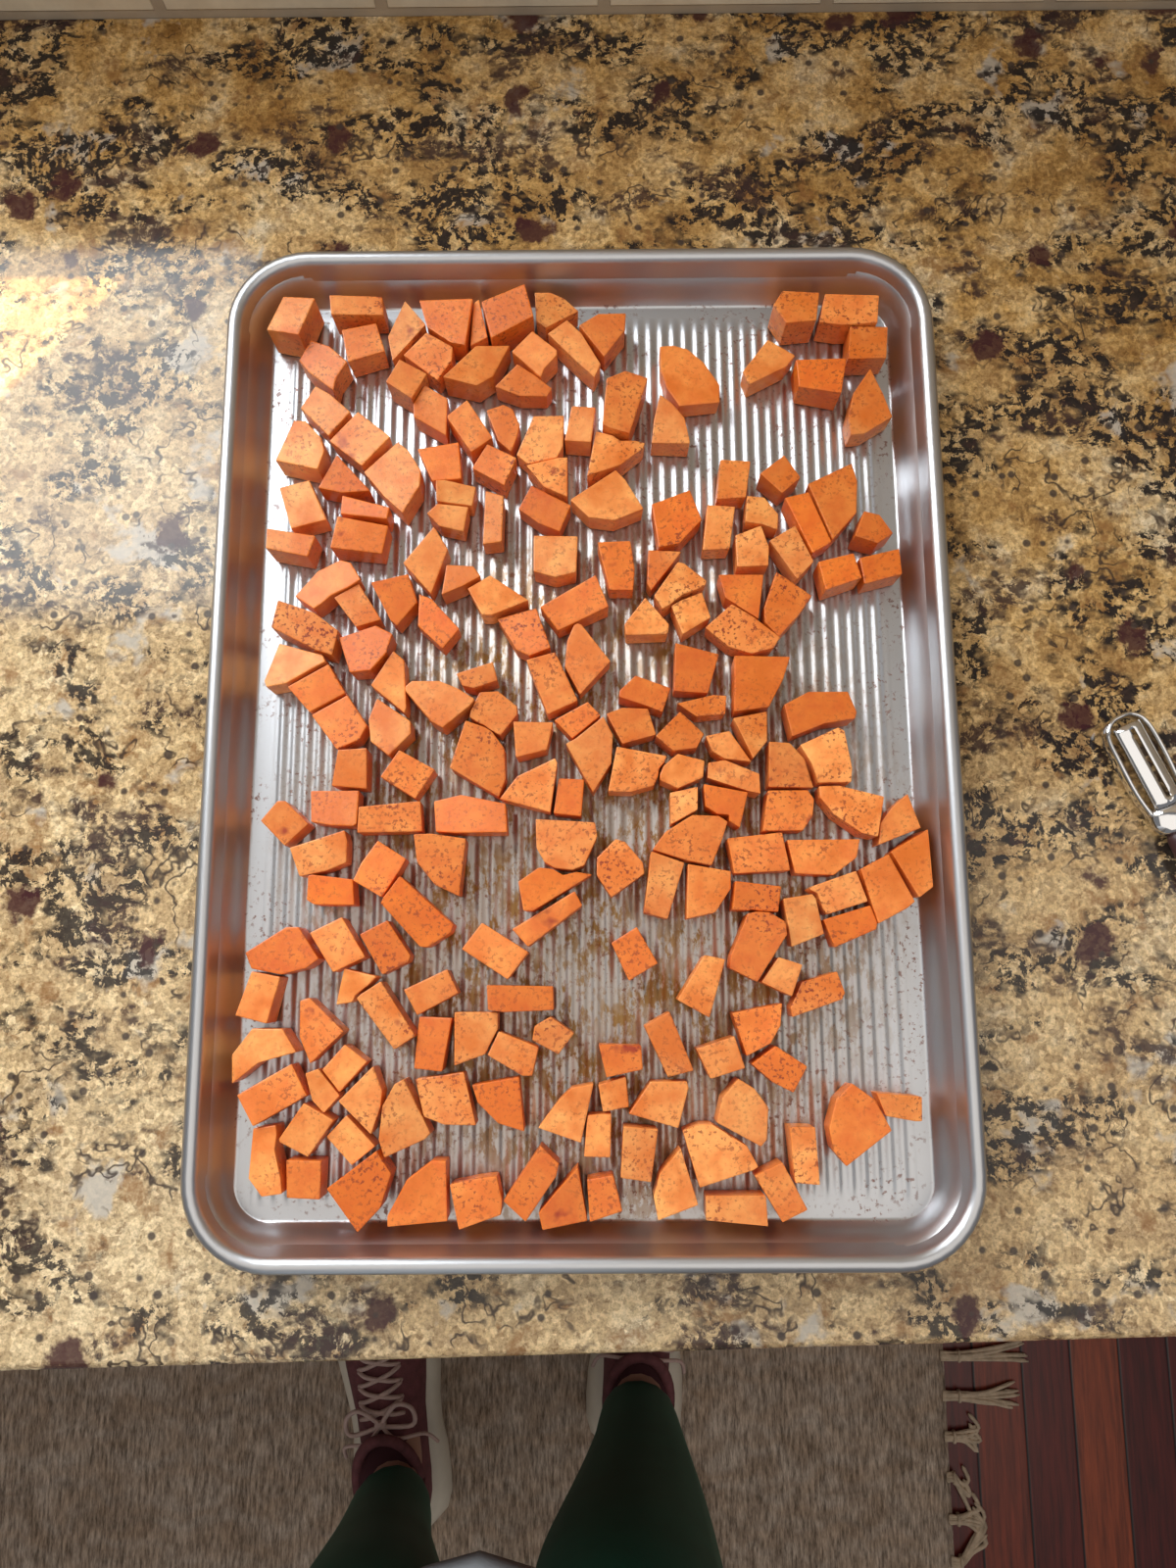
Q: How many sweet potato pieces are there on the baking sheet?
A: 196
